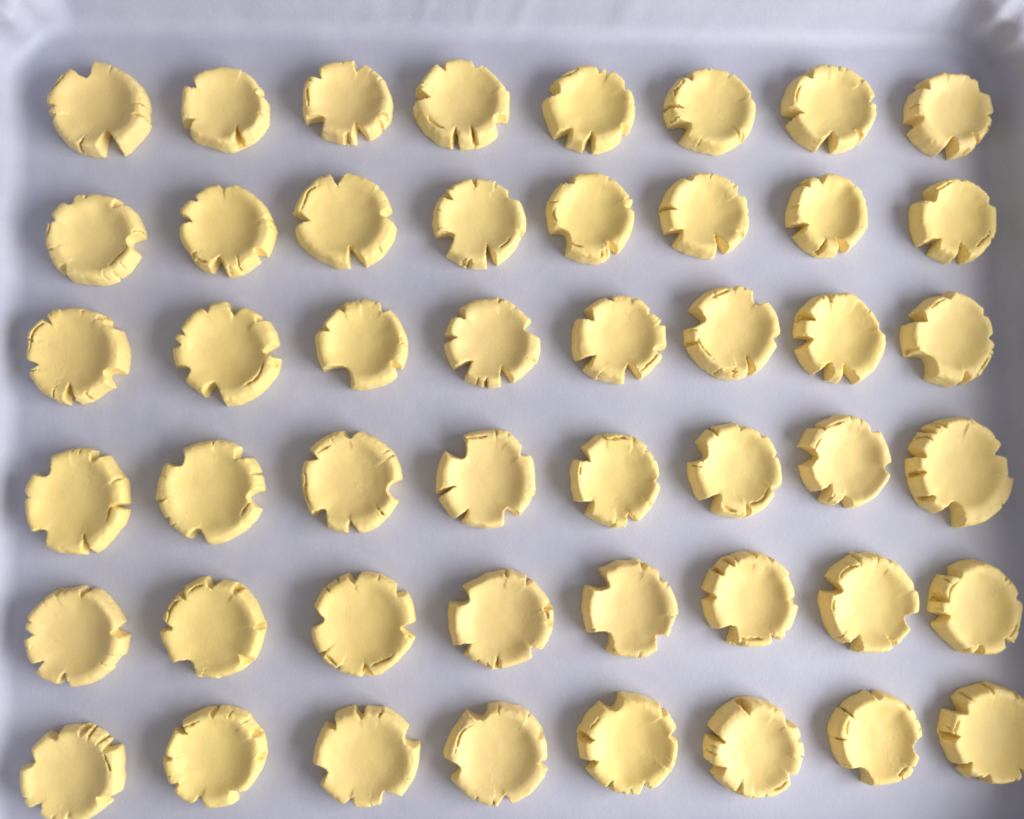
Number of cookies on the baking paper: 48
